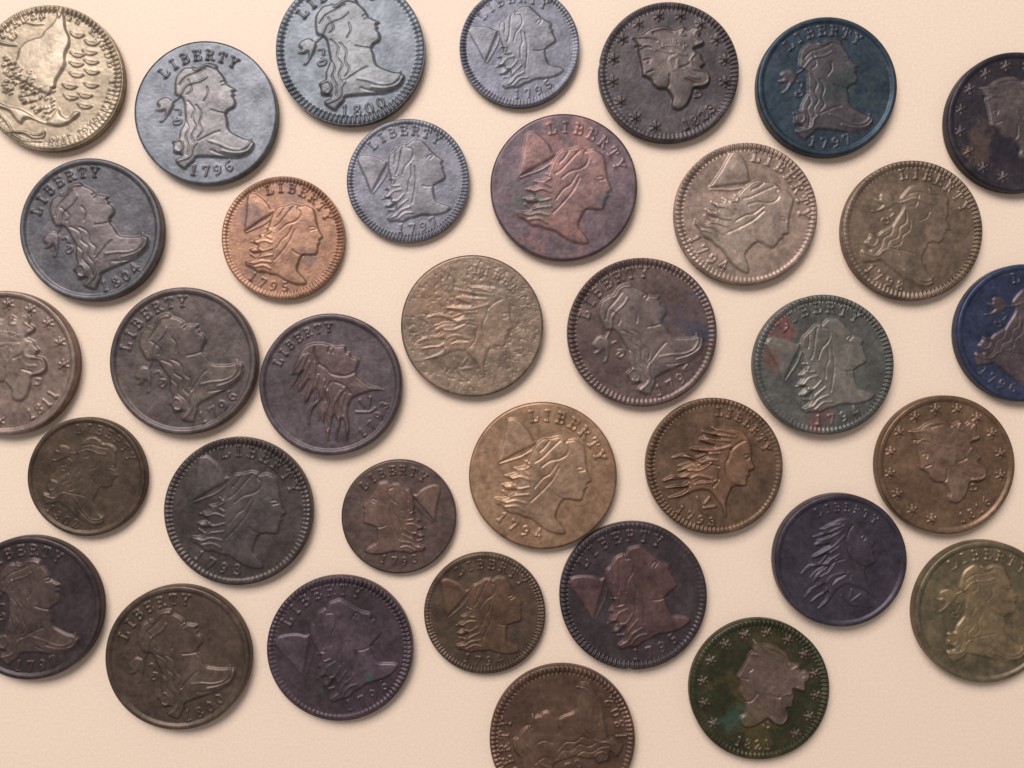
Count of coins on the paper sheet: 35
